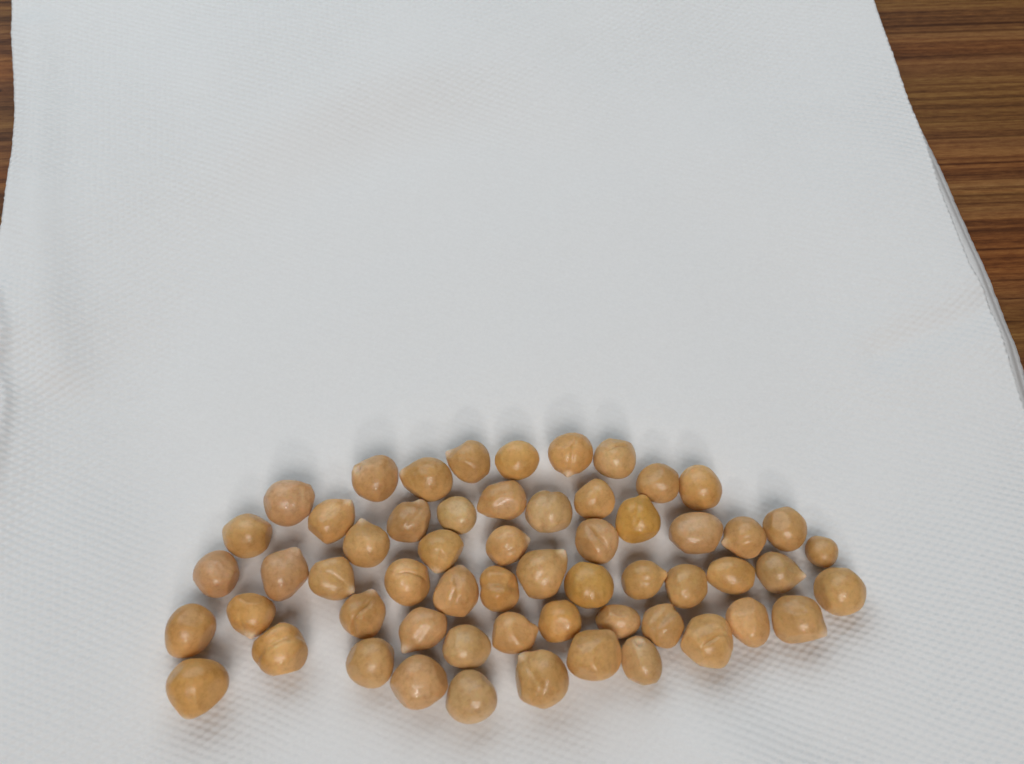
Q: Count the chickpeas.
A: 58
